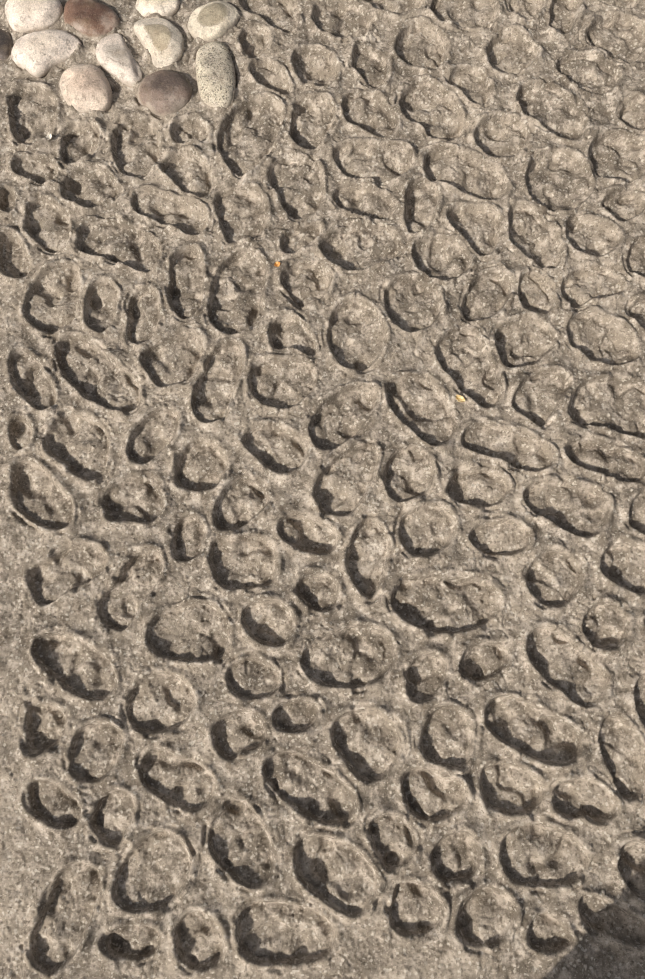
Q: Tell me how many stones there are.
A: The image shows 11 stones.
